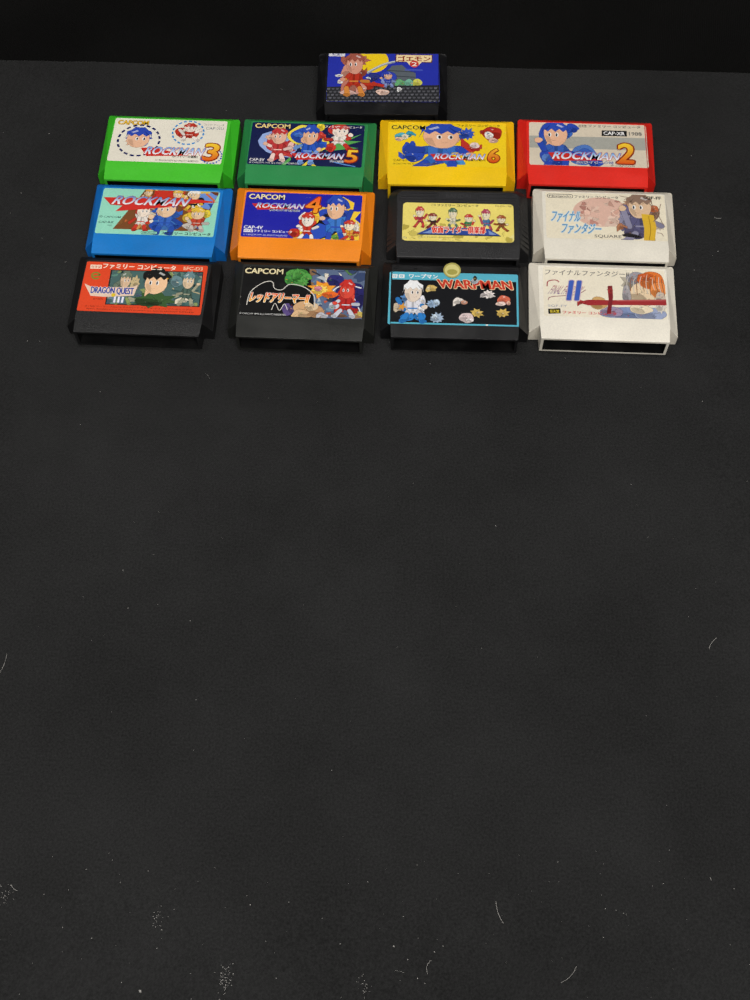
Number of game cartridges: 13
